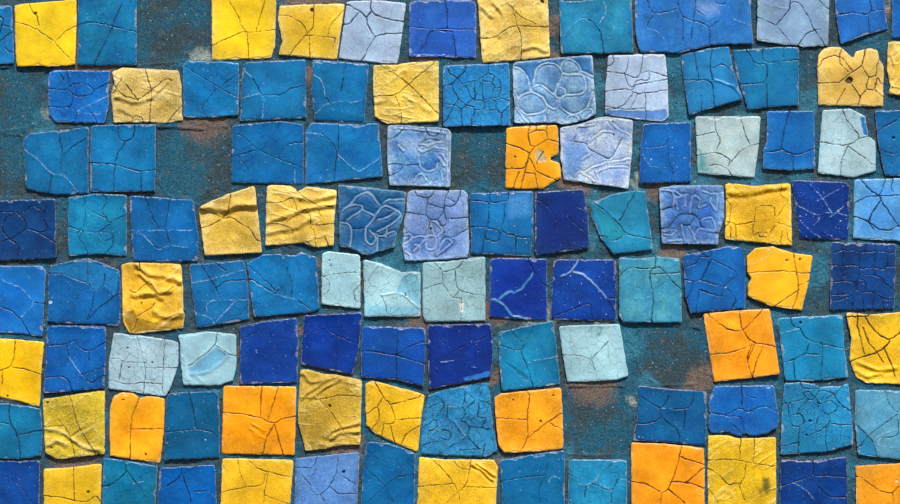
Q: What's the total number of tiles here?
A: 106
